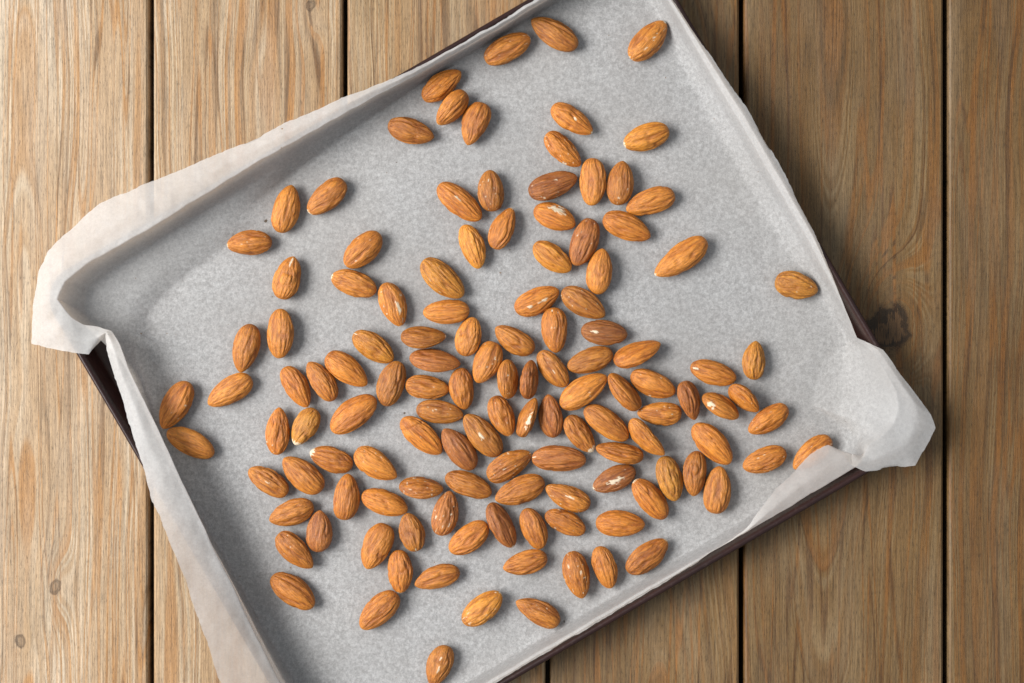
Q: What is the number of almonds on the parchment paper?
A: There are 126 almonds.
